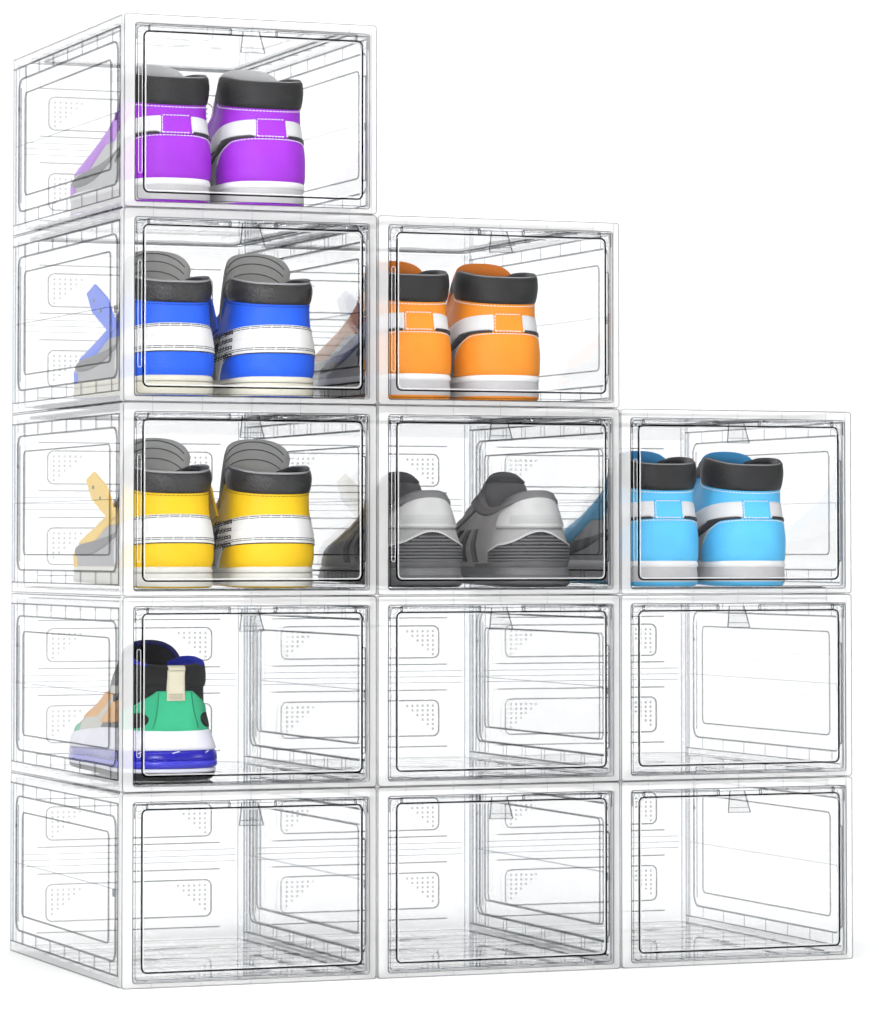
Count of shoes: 13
